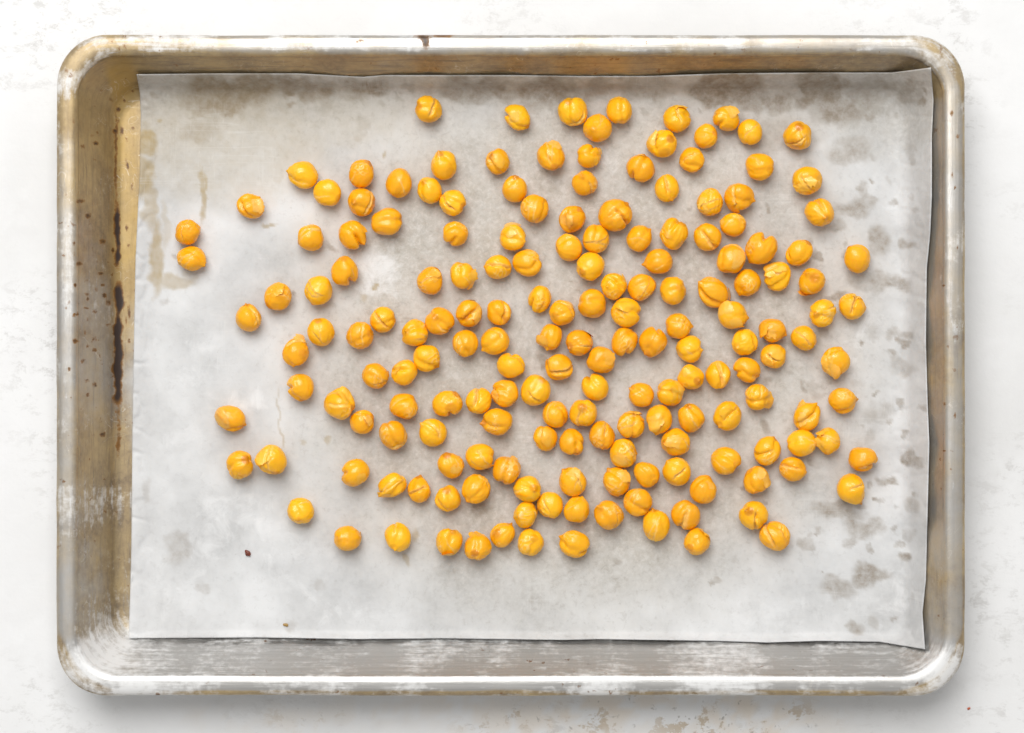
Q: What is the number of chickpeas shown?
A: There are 178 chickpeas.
